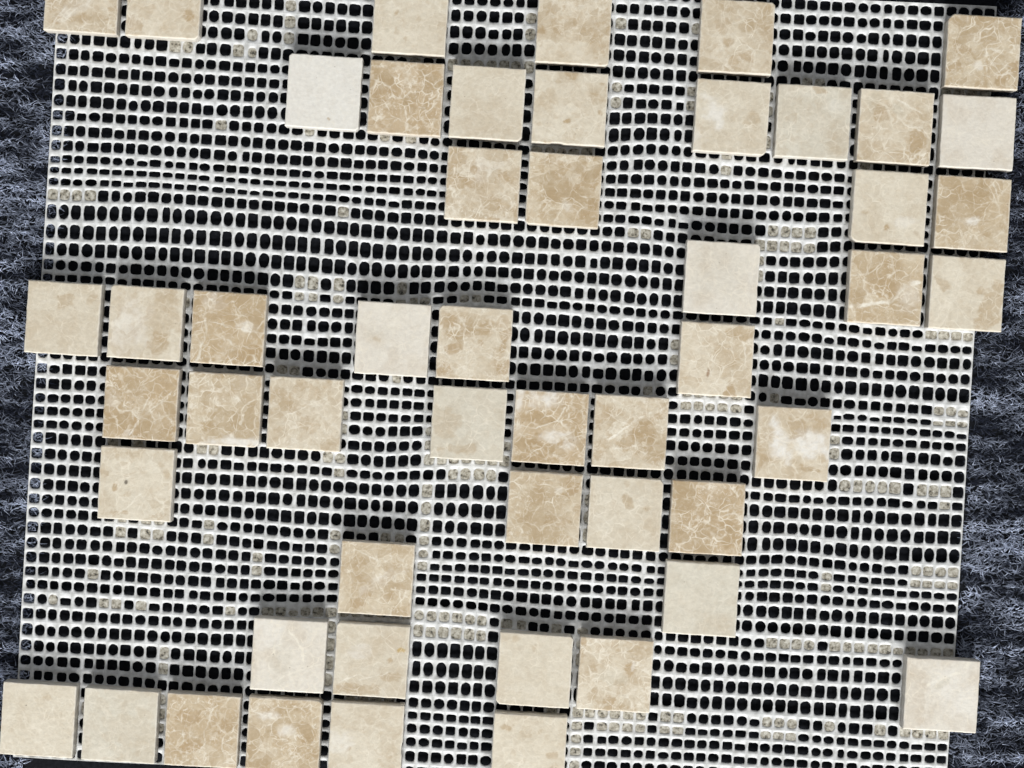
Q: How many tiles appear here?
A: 51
